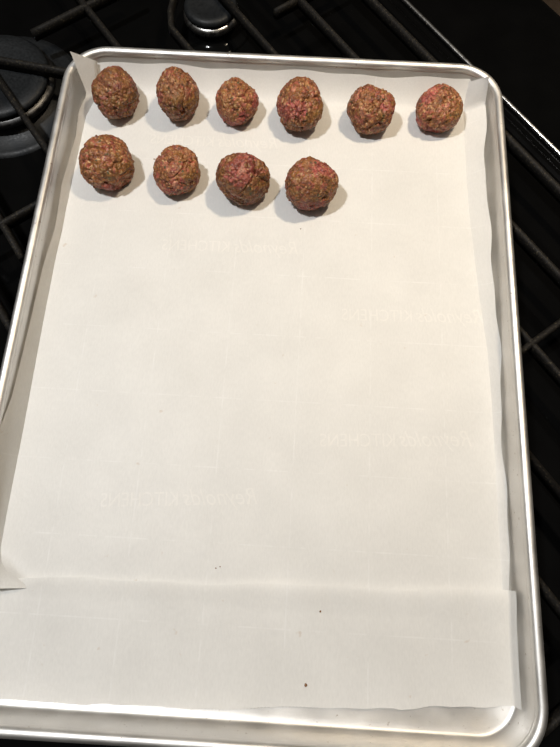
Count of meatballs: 10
